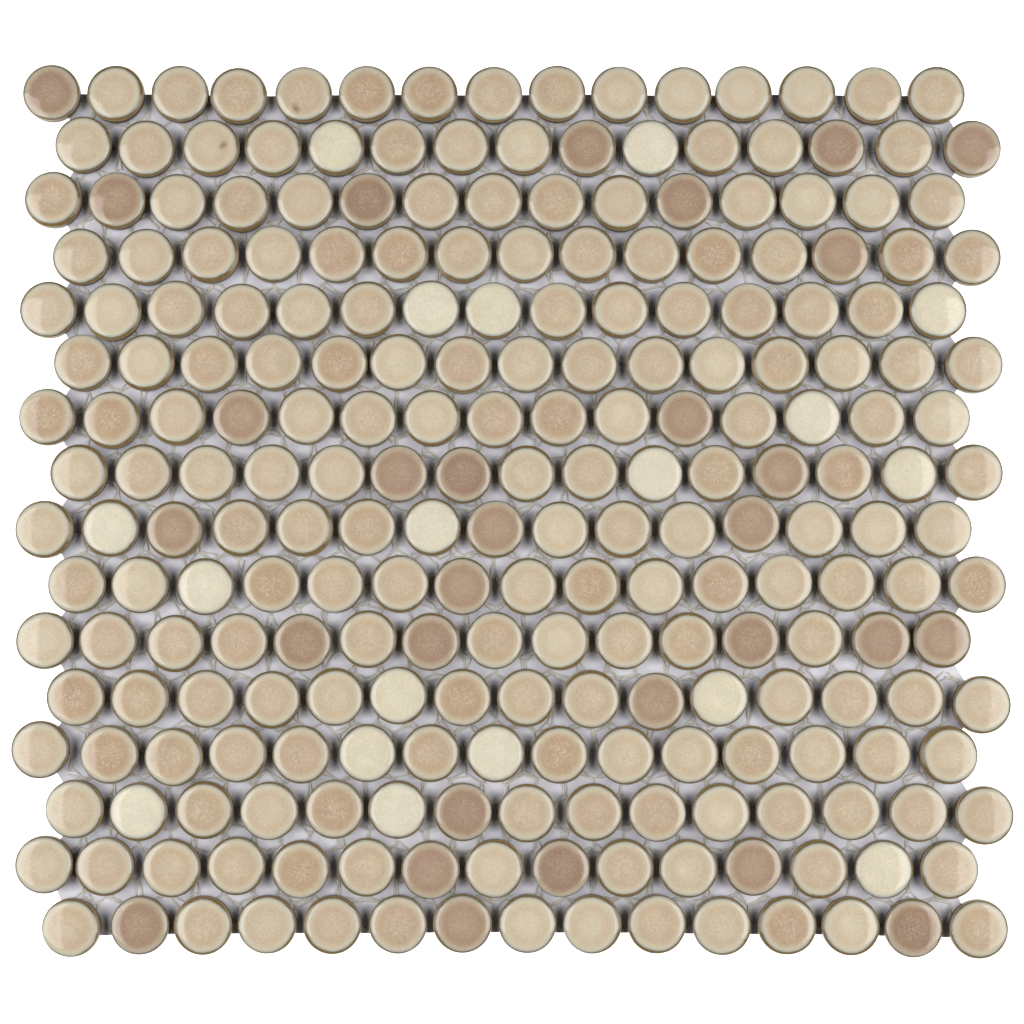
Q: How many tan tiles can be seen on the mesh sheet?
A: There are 192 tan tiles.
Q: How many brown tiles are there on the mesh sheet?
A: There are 30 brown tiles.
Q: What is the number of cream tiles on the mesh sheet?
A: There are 18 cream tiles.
